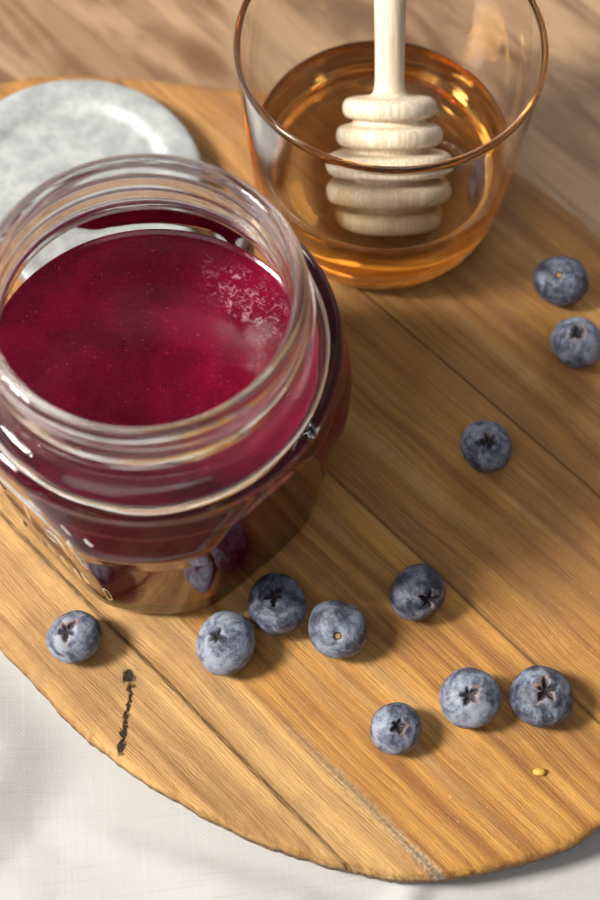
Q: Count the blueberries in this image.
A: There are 11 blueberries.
